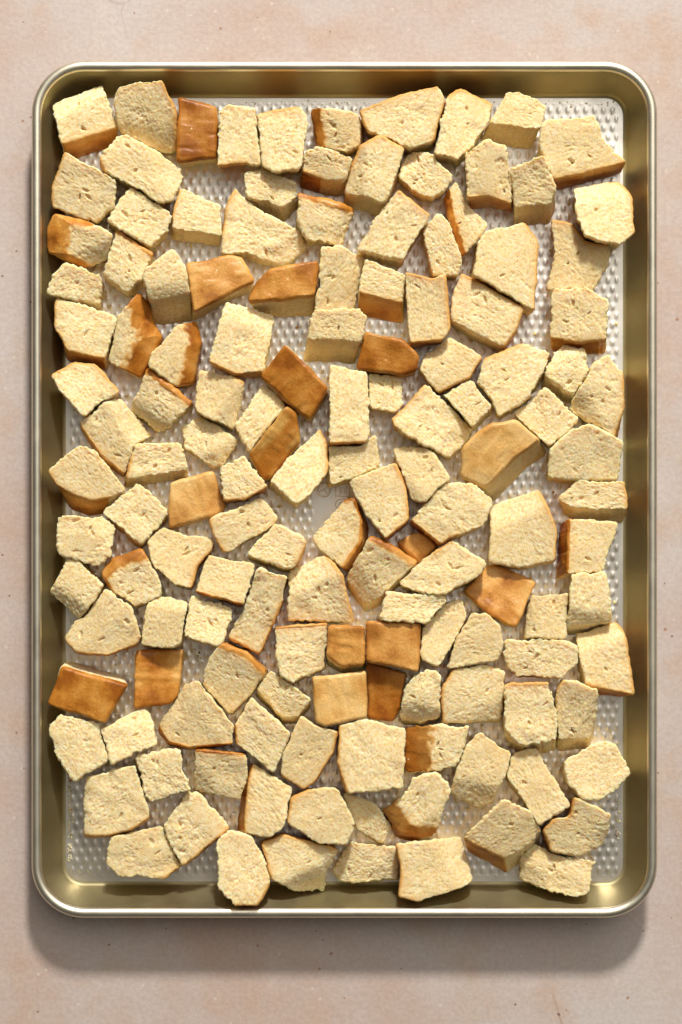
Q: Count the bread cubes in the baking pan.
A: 140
